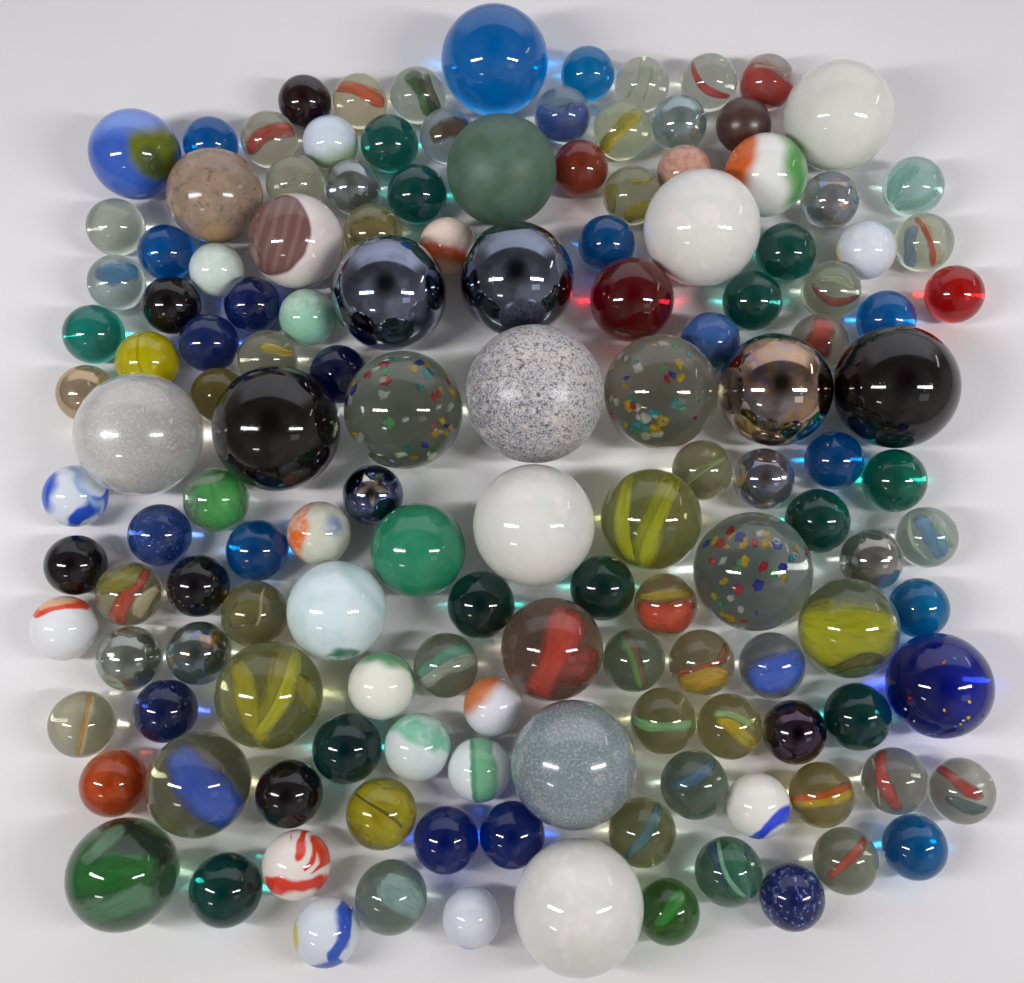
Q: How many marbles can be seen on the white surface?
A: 141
